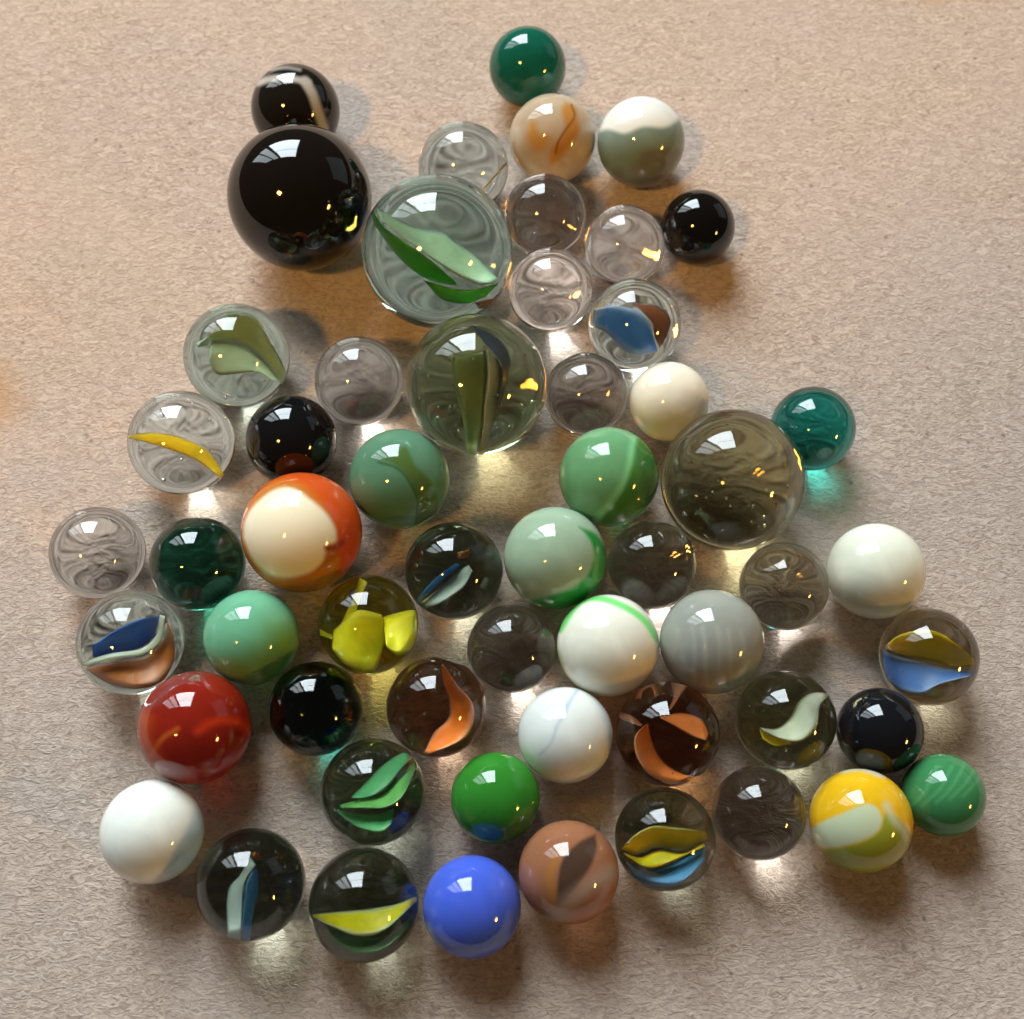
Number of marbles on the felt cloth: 56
